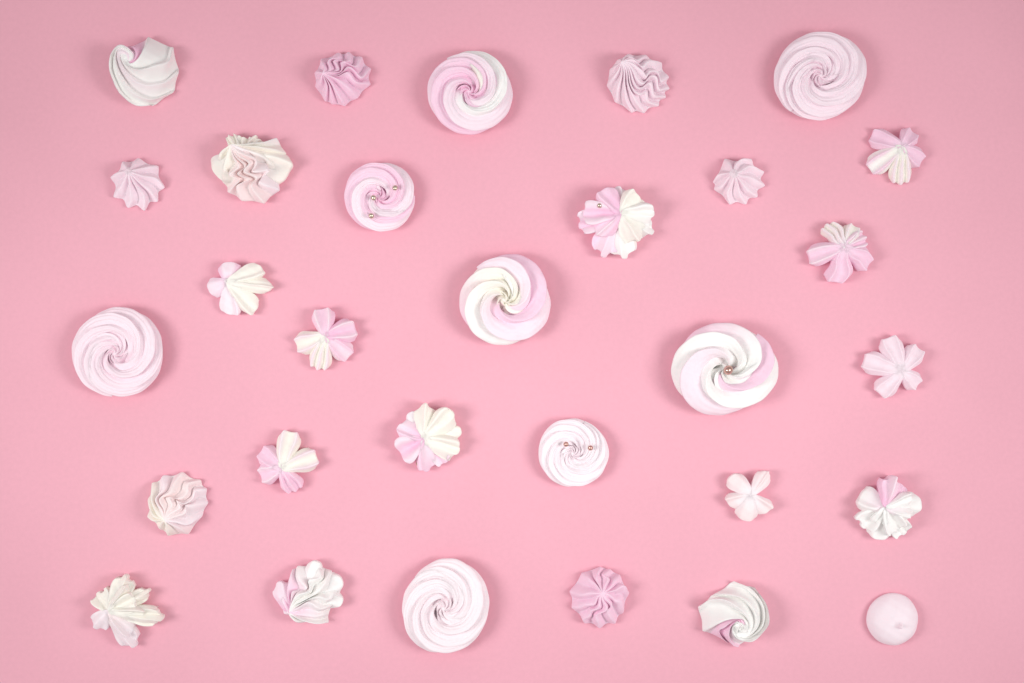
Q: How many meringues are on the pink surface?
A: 30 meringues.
